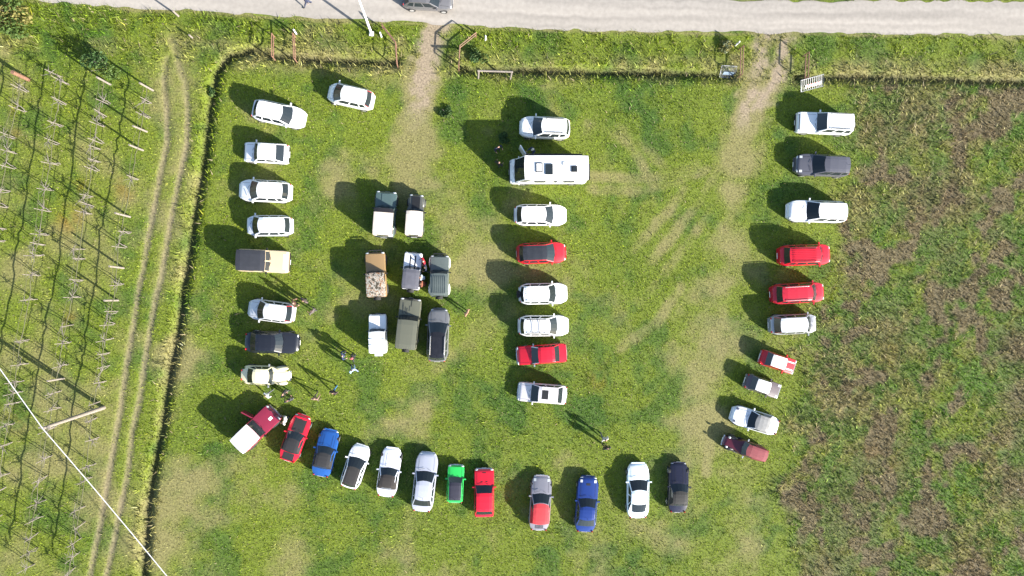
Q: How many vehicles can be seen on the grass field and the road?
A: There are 48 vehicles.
